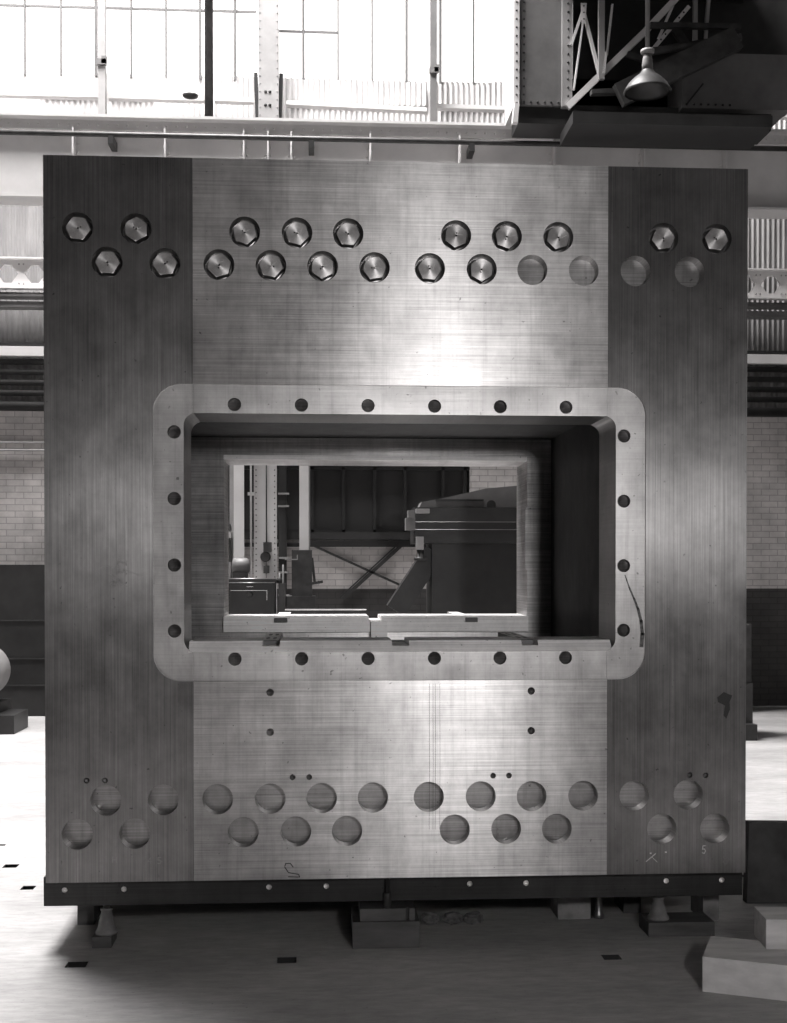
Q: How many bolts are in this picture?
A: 18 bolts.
